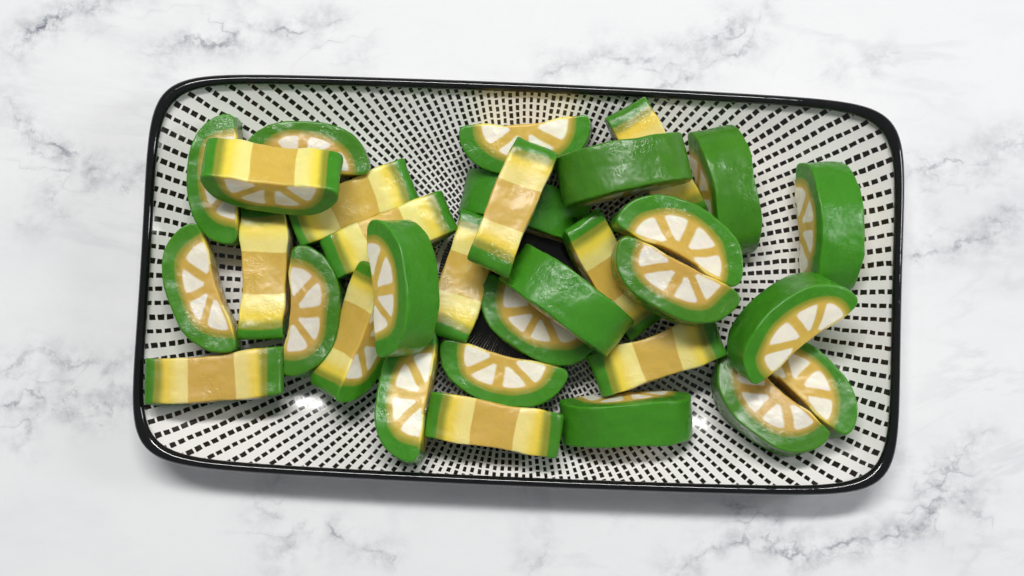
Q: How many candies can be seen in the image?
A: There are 32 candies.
